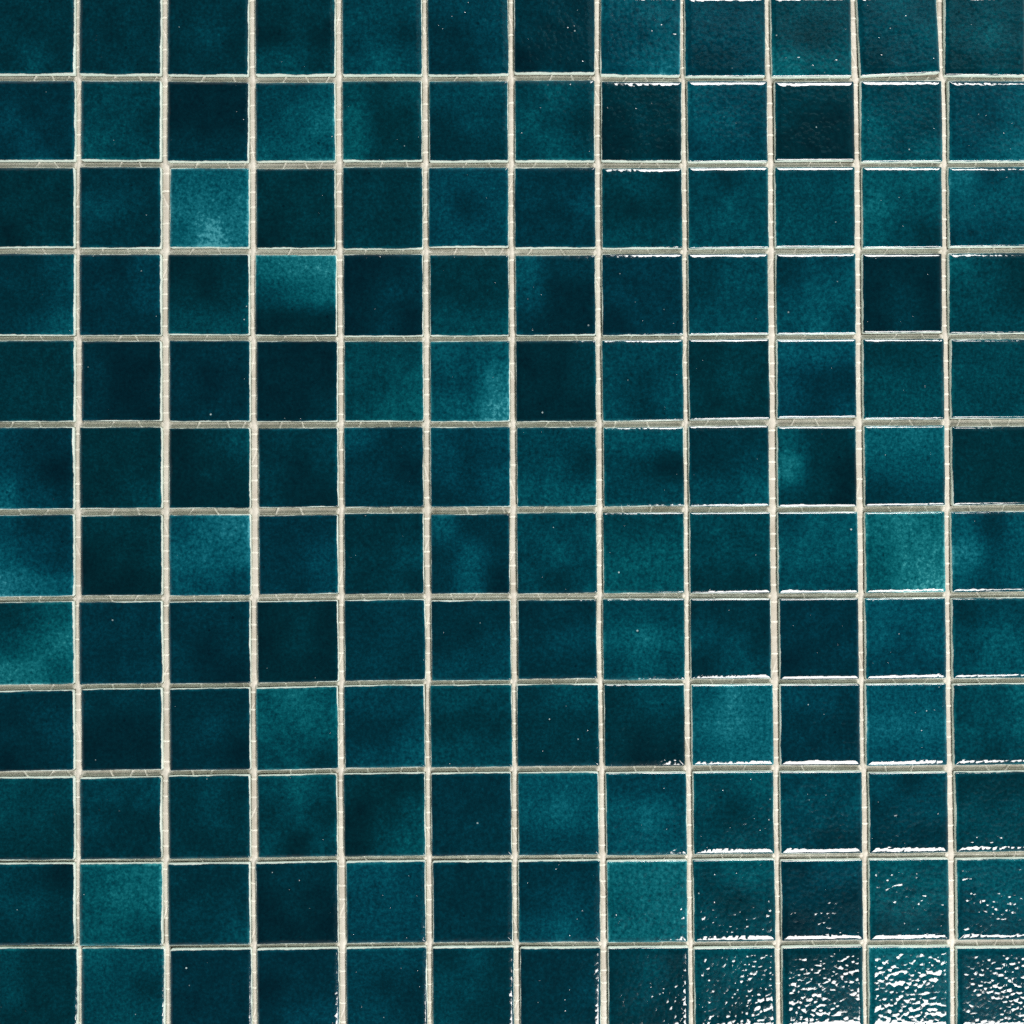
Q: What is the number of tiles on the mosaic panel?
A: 144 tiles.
